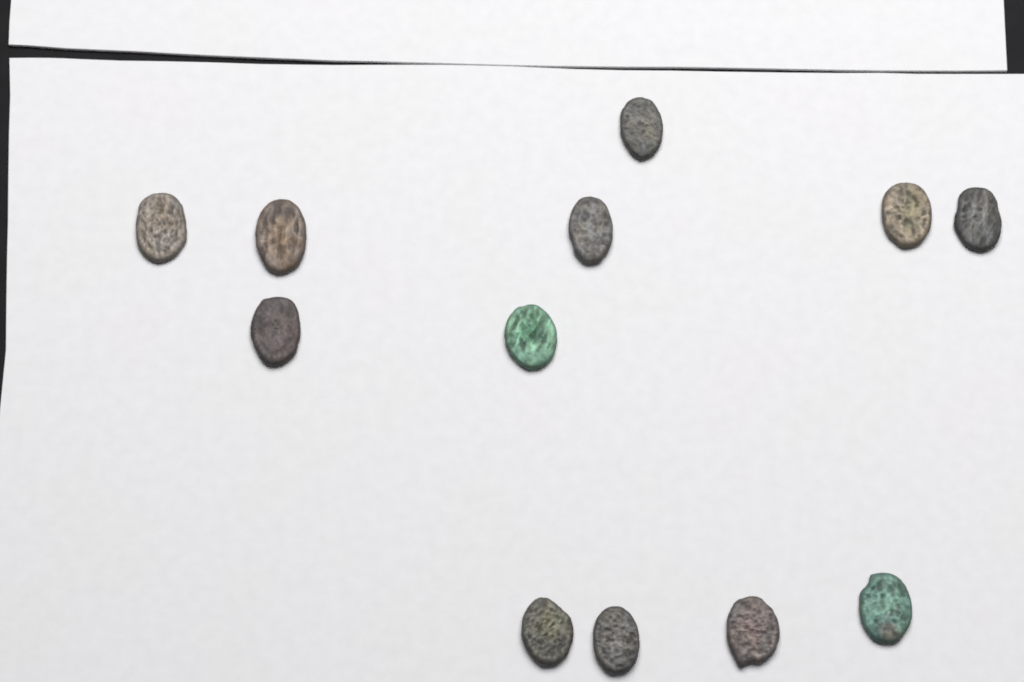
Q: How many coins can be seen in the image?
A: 12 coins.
